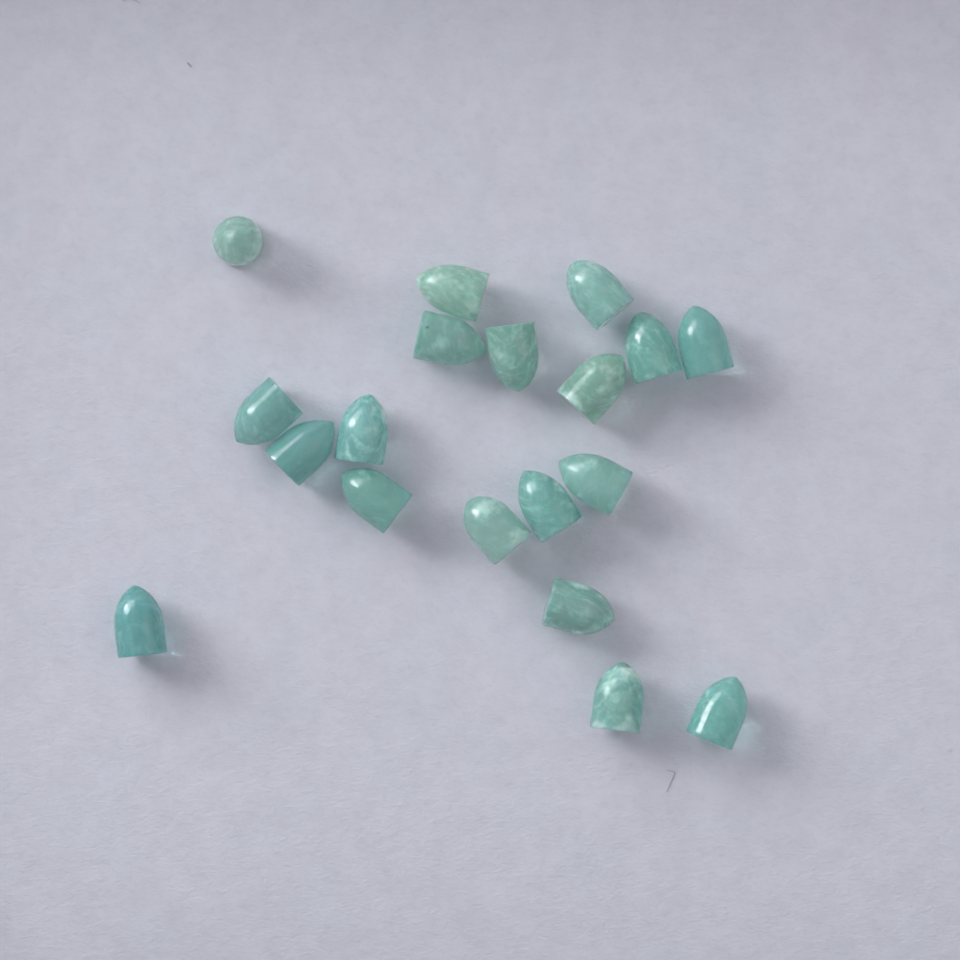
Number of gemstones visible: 19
